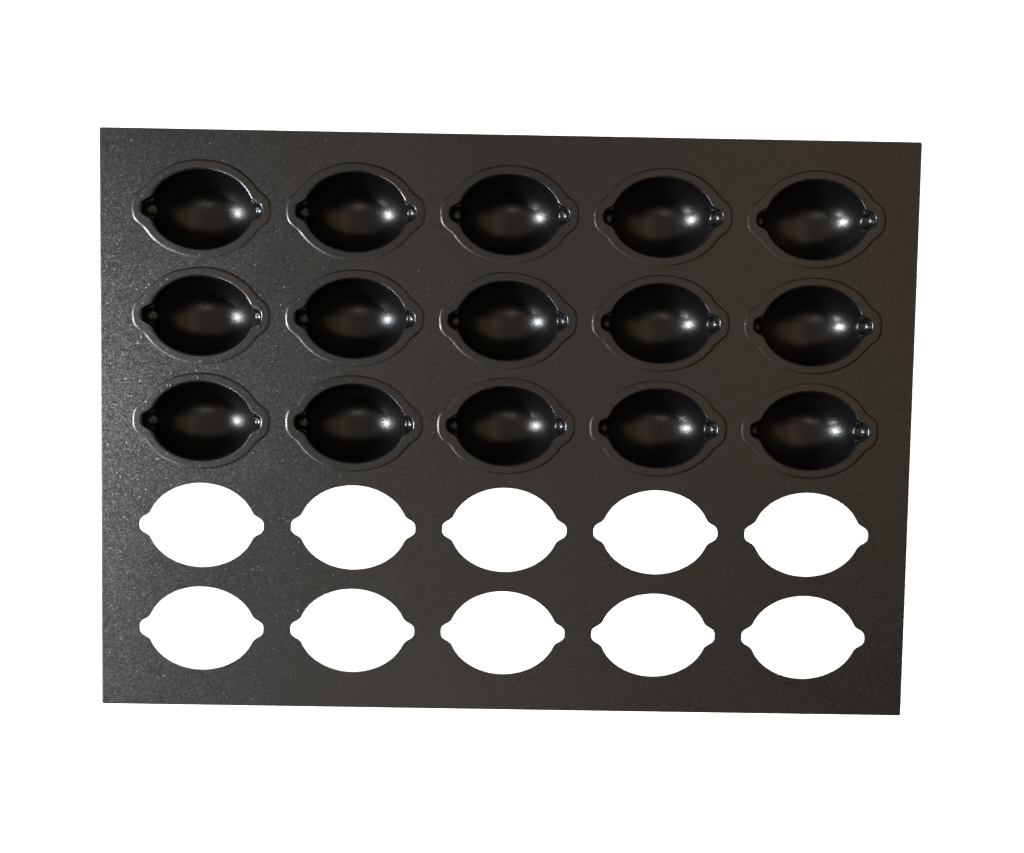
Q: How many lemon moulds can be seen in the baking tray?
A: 15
